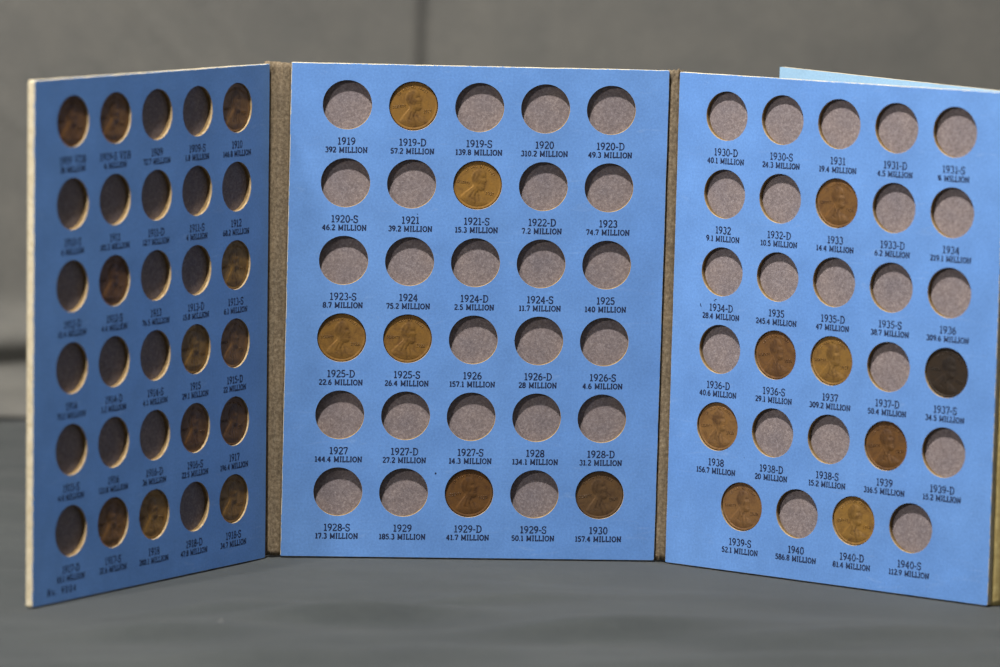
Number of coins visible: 26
